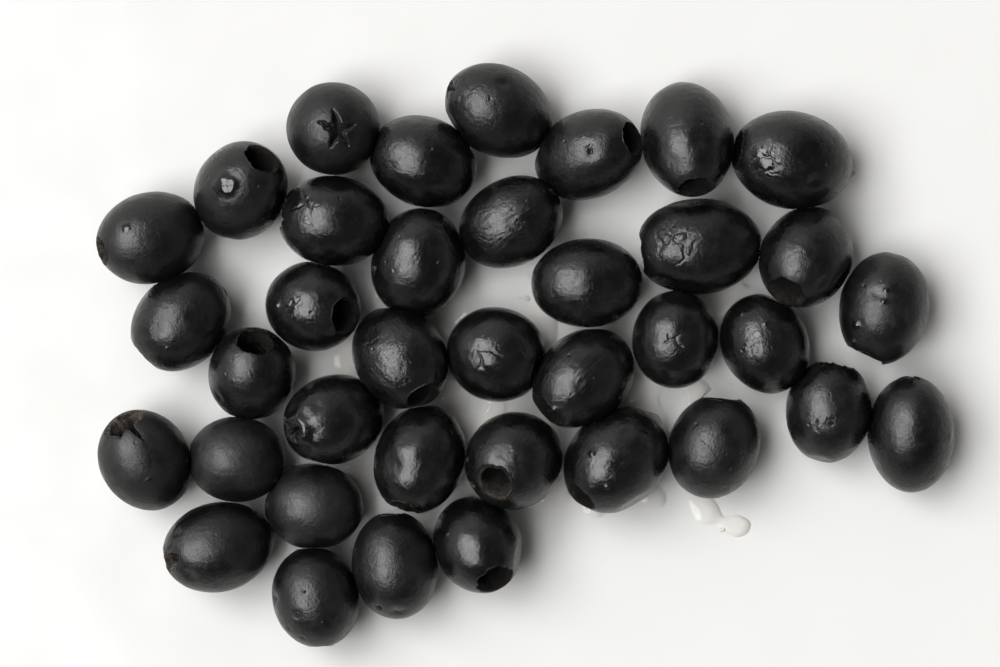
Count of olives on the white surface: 37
